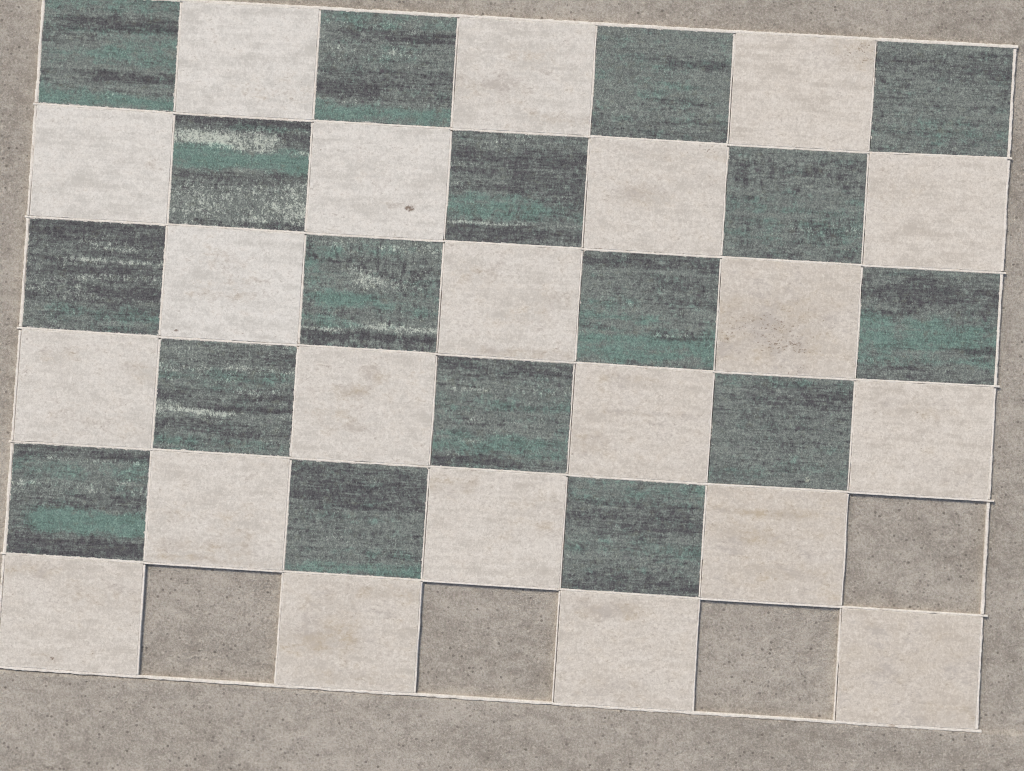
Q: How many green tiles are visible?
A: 17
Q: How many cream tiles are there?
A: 21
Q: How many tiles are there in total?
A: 38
